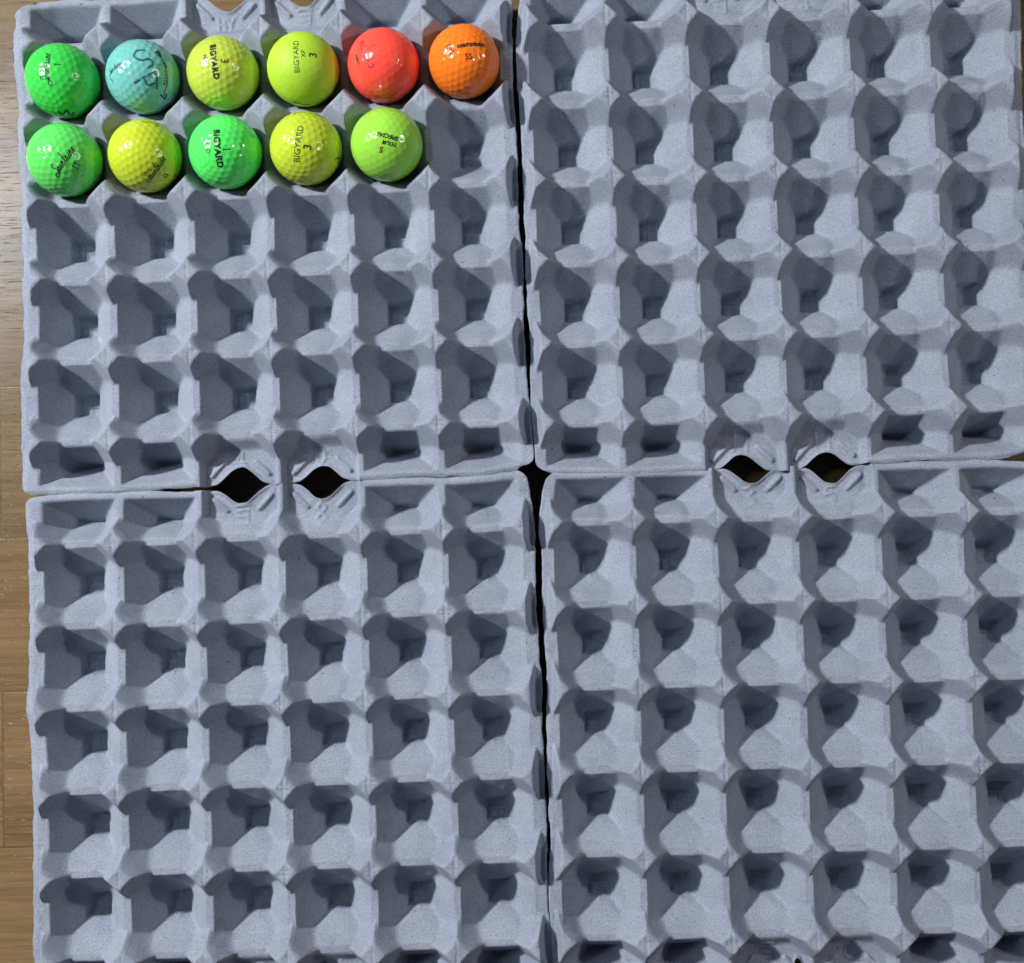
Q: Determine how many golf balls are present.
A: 11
